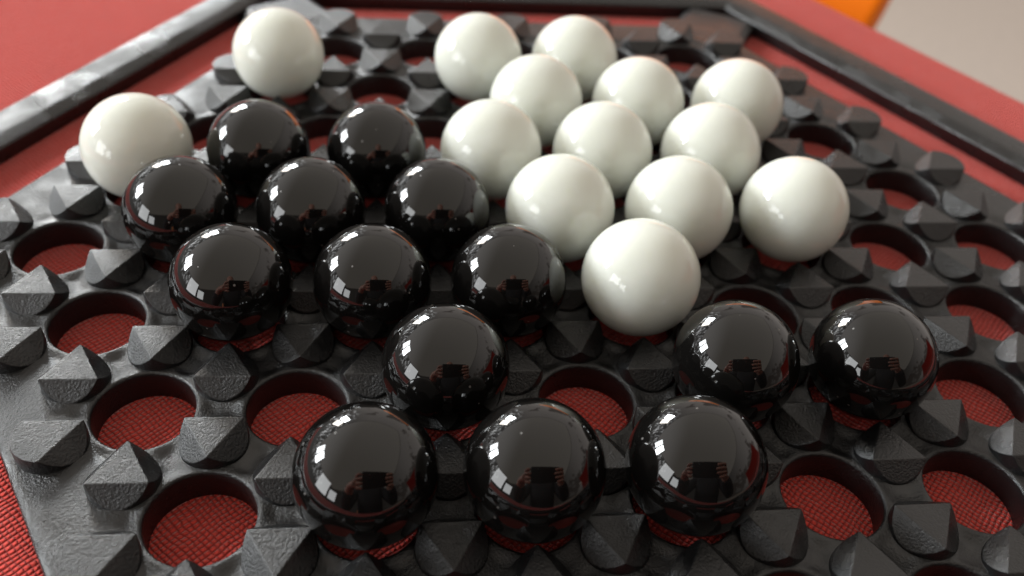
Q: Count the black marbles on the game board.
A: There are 14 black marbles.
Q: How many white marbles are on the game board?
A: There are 14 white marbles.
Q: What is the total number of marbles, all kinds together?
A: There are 28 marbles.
